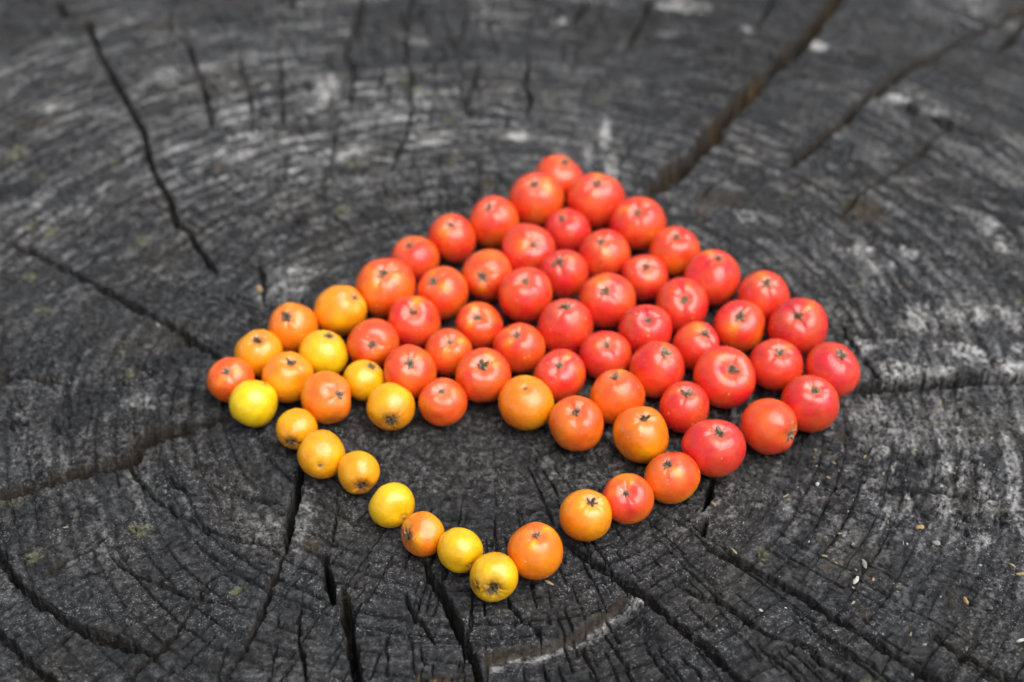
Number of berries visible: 69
